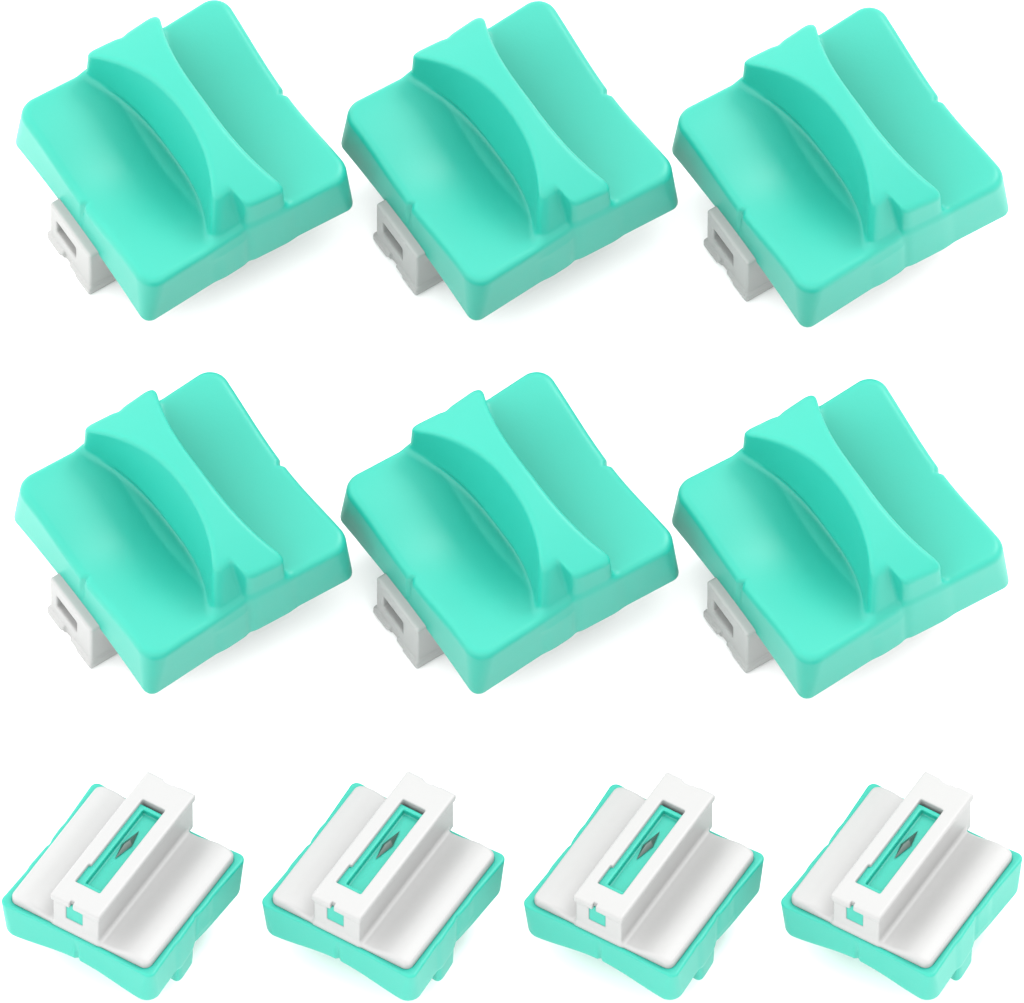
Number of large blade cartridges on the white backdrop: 6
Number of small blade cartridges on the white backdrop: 4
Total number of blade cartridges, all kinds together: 10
